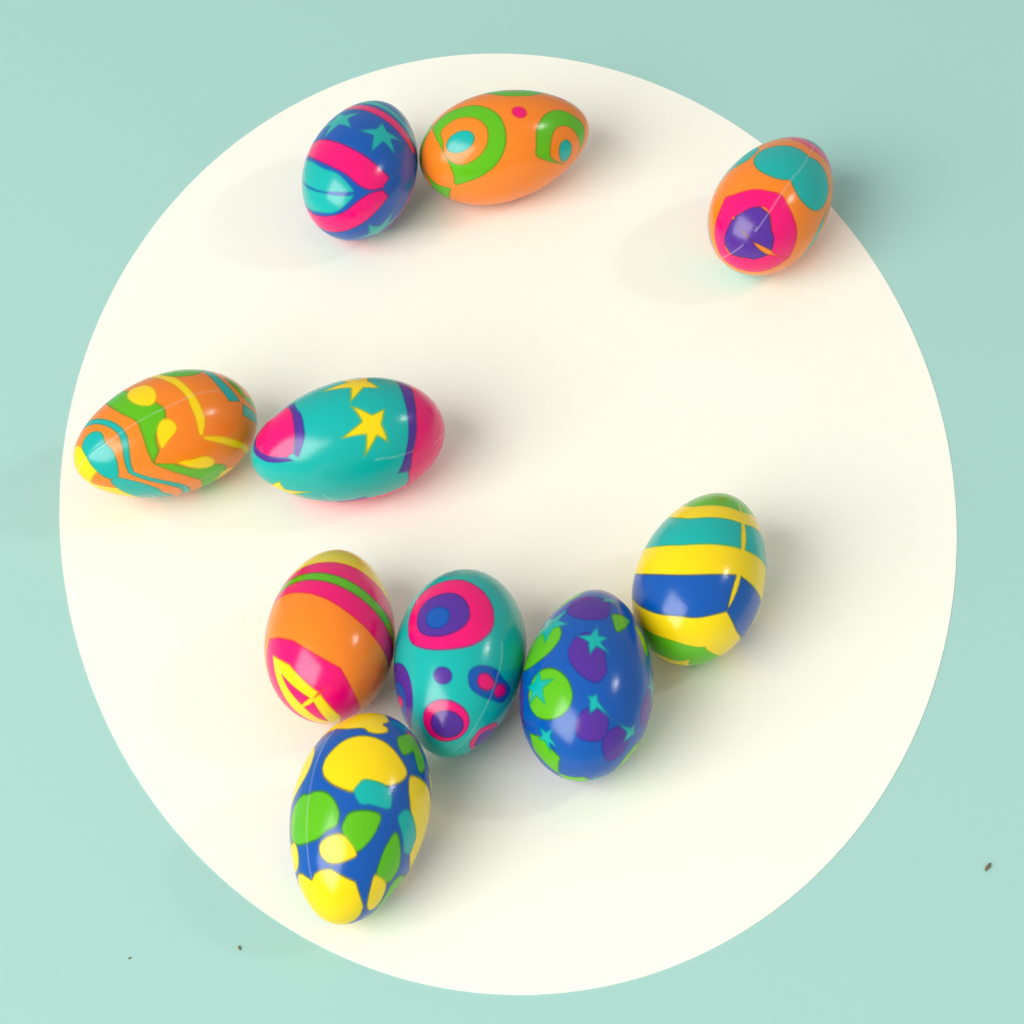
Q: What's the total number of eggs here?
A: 10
